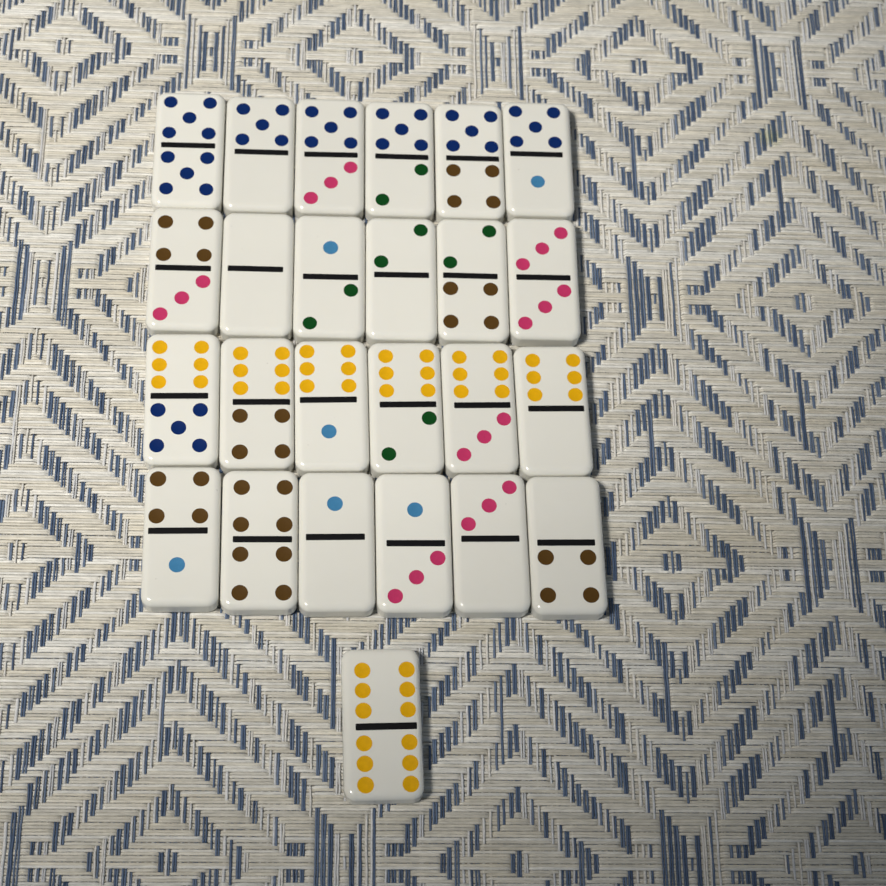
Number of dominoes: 25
